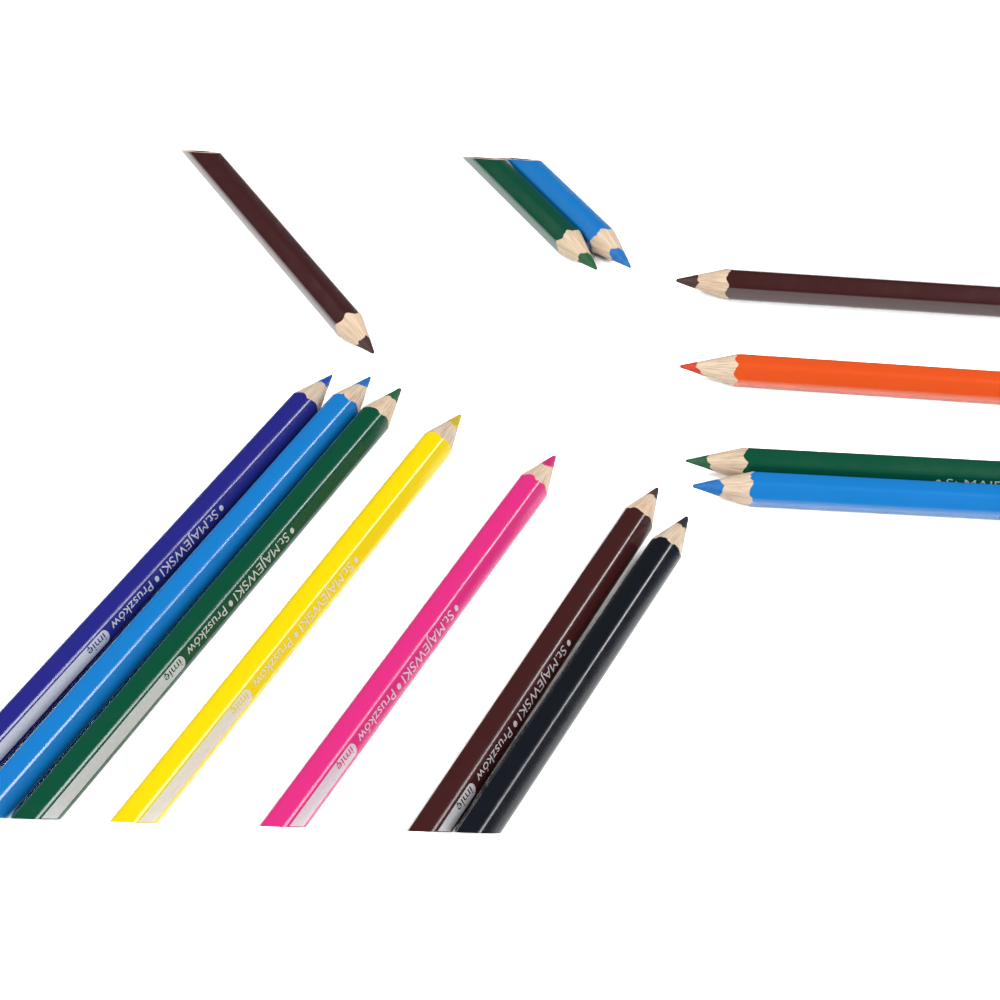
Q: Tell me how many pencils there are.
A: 14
